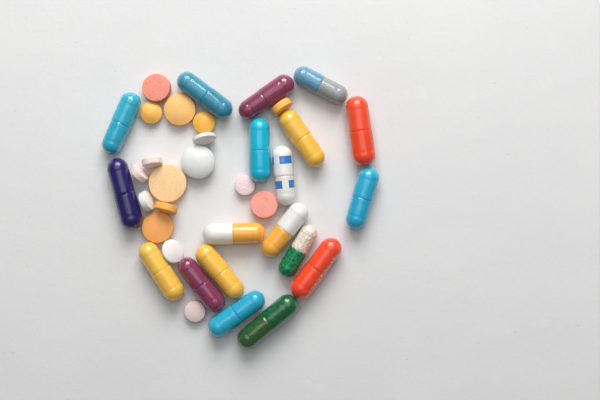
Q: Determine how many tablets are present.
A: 17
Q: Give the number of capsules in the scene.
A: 19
